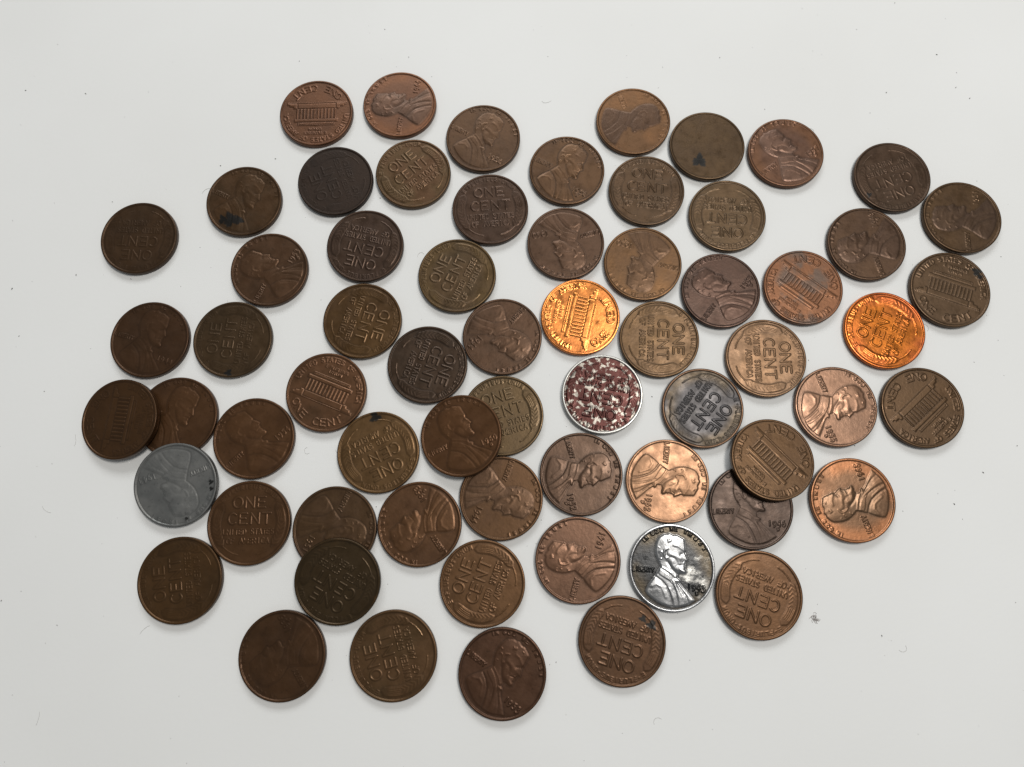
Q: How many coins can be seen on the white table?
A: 65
